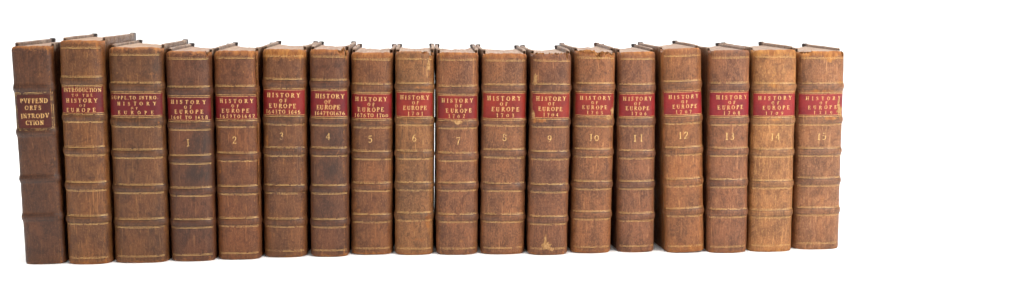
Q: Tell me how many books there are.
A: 18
